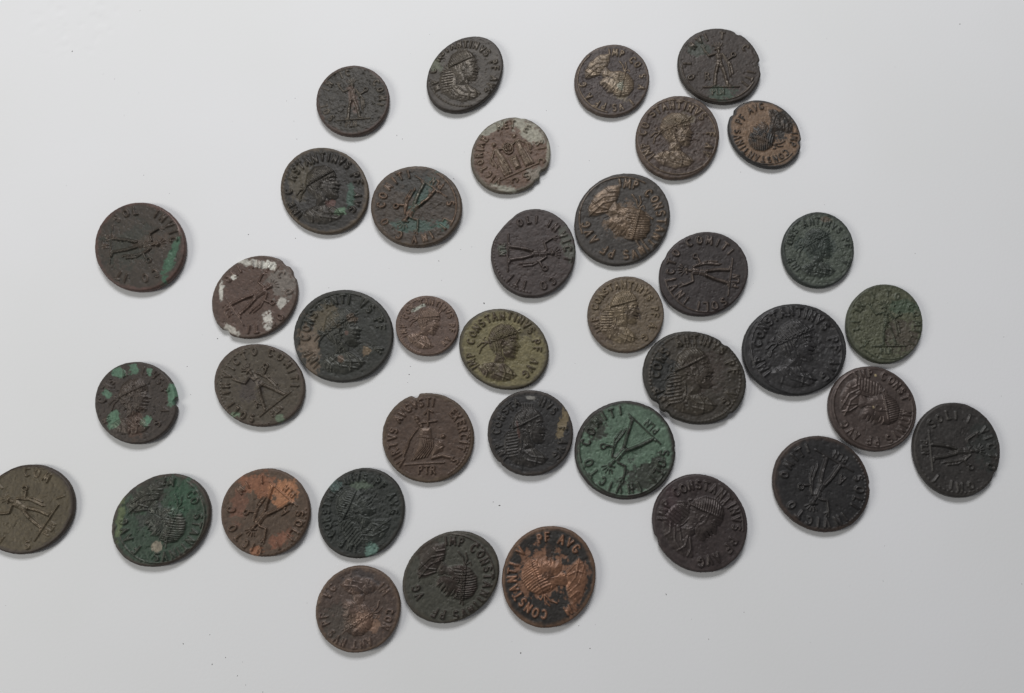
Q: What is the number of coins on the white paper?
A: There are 38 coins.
